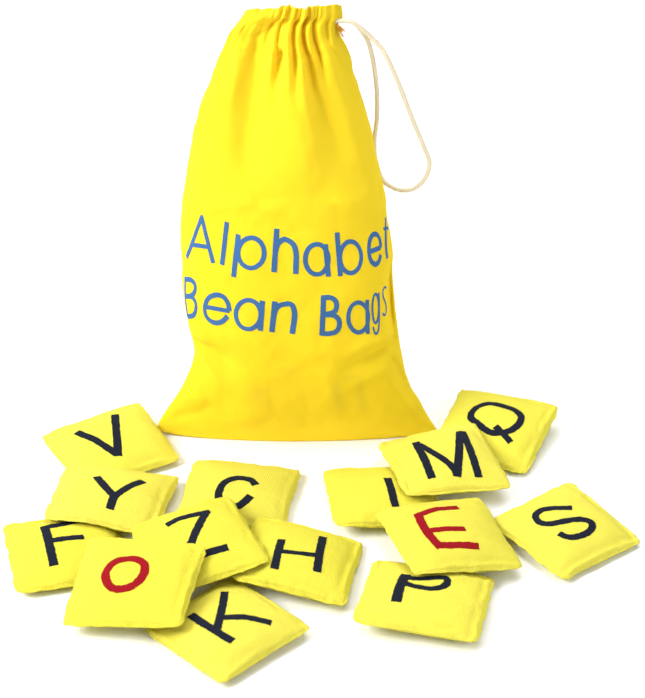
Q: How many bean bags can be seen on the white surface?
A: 14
